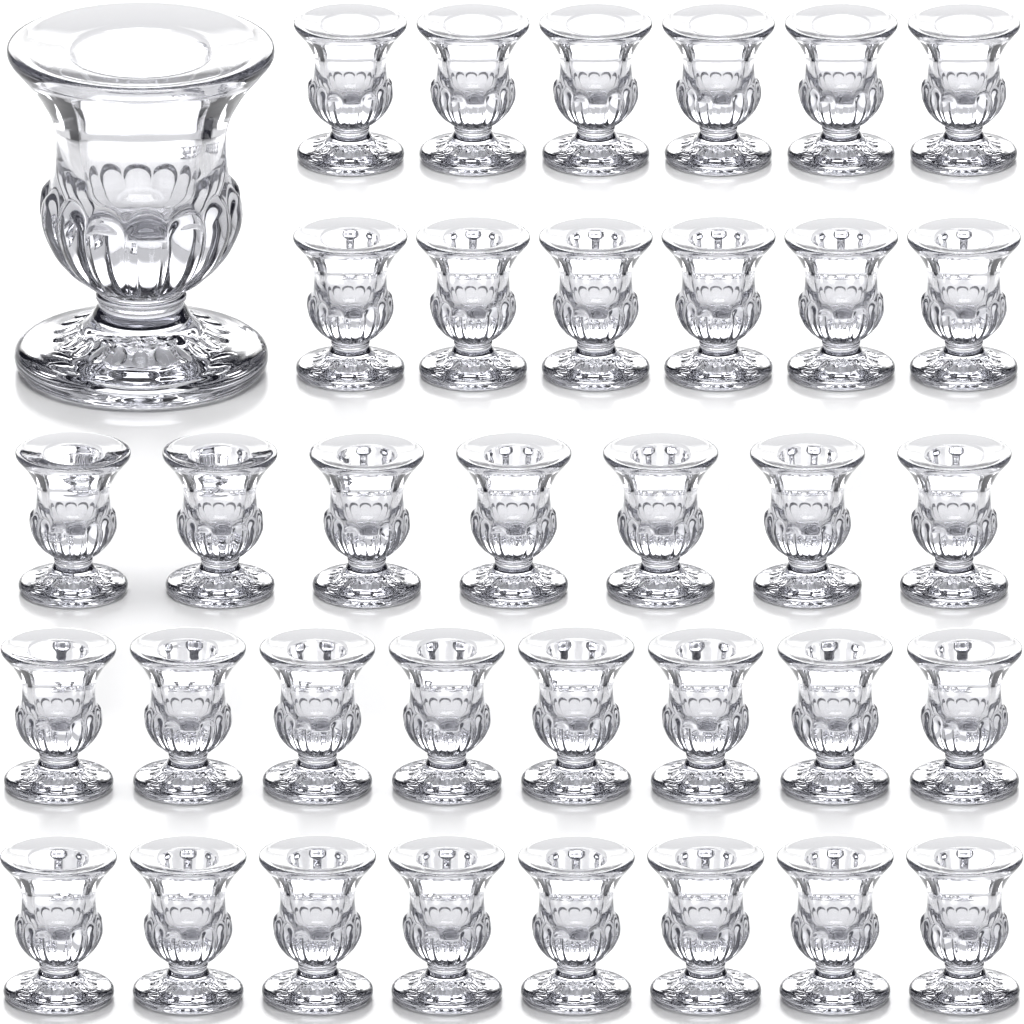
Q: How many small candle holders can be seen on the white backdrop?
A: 35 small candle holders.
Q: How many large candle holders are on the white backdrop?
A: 1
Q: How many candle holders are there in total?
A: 36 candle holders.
